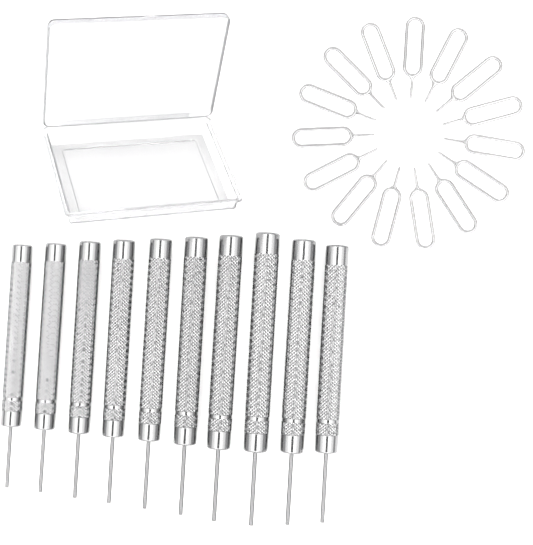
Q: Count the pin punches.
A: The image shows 10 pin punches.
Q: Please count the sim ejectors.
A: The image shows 15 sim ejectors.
